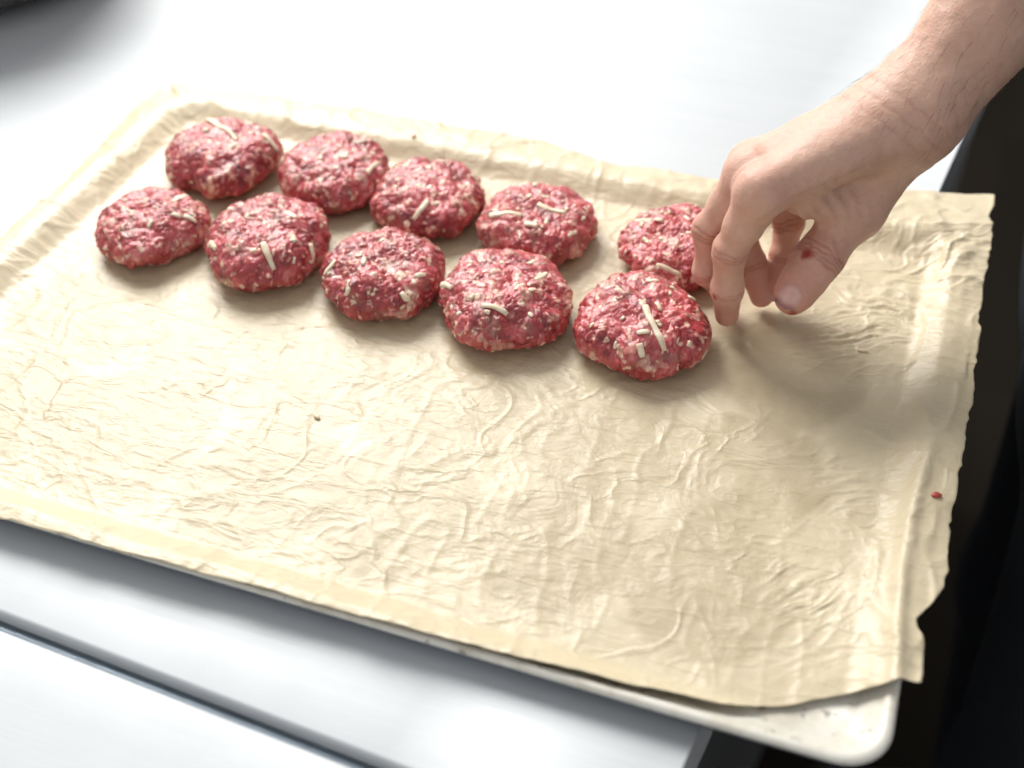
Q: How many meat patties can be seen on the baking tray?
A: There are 10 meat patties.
